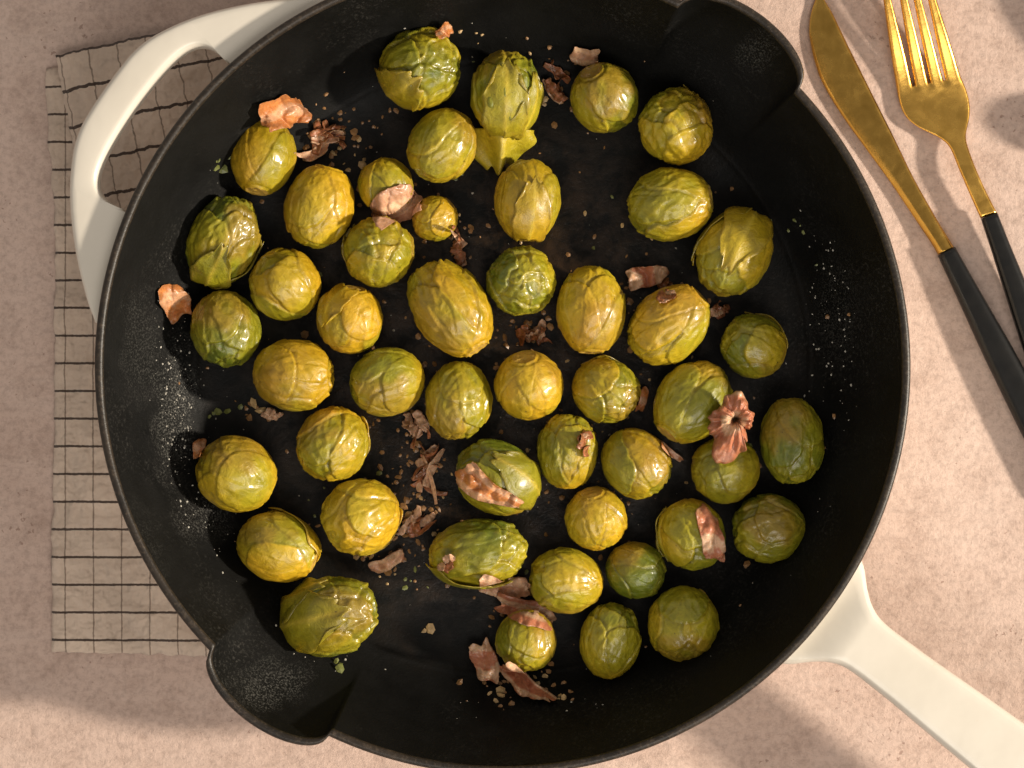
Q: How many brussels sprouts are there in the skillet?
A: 47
